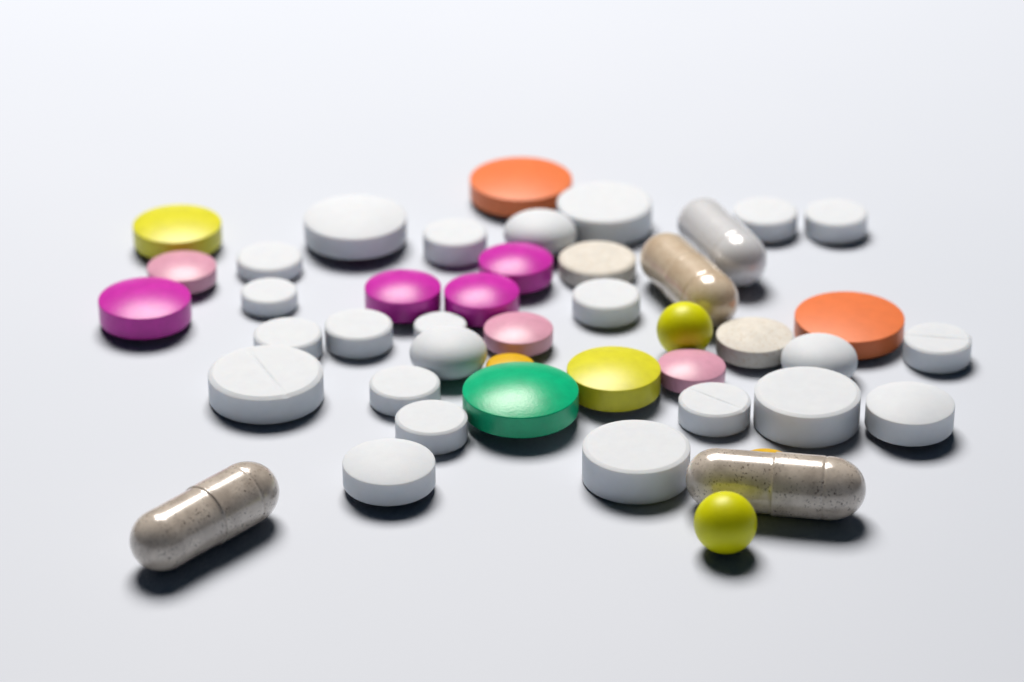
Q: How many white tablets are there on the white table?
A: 23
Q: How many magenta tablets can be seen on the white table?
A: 4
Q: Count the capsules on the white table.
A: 4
